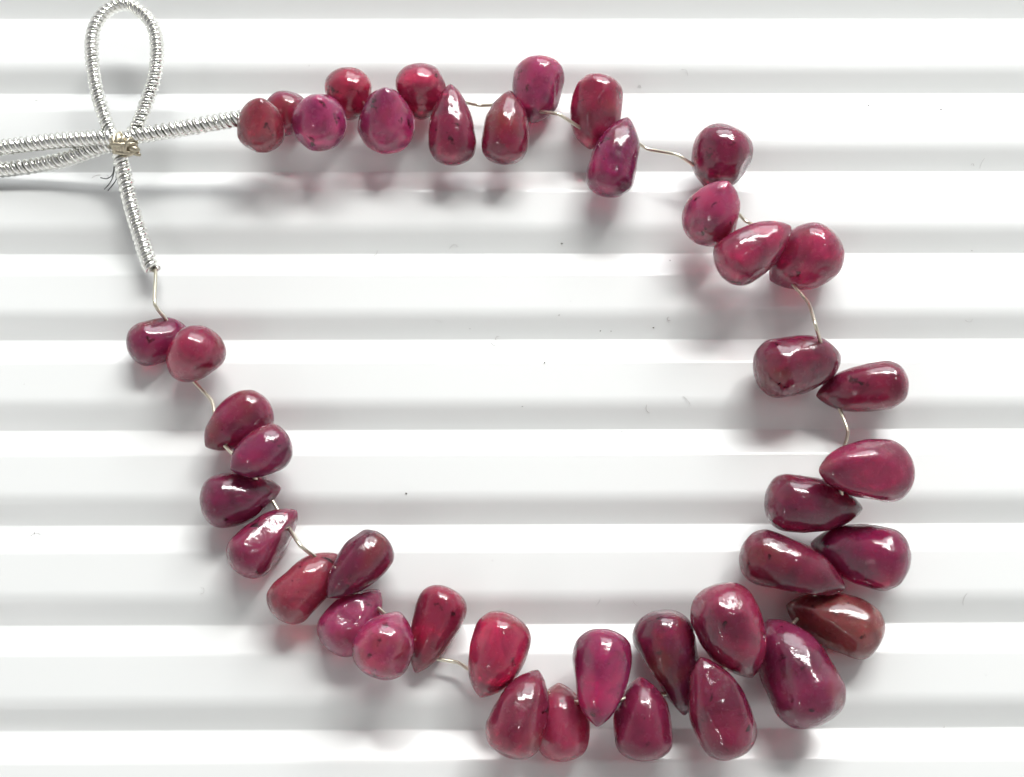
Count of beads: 42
